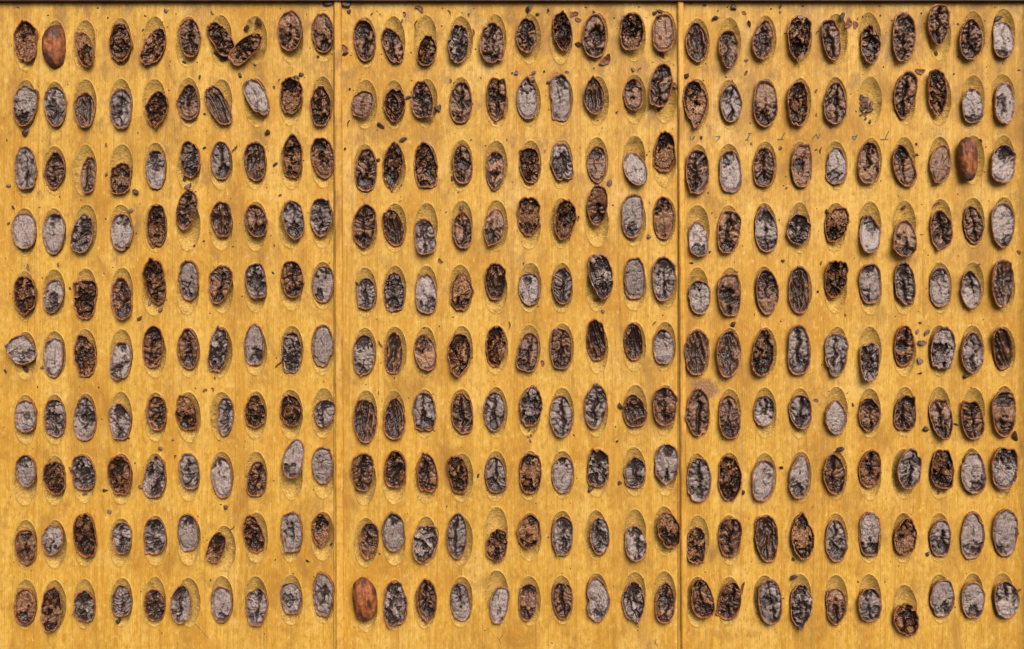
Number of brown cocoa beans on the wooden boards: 166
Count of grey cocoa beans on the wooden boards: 130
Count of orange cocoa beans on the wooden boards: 3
